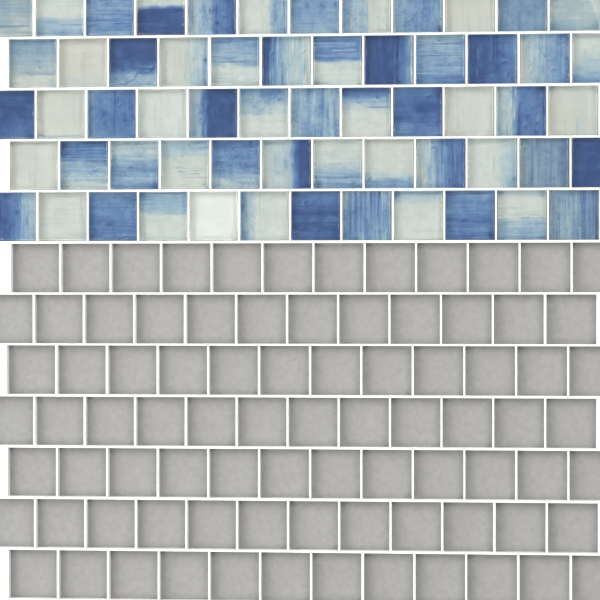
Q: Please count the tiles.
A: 60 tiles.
